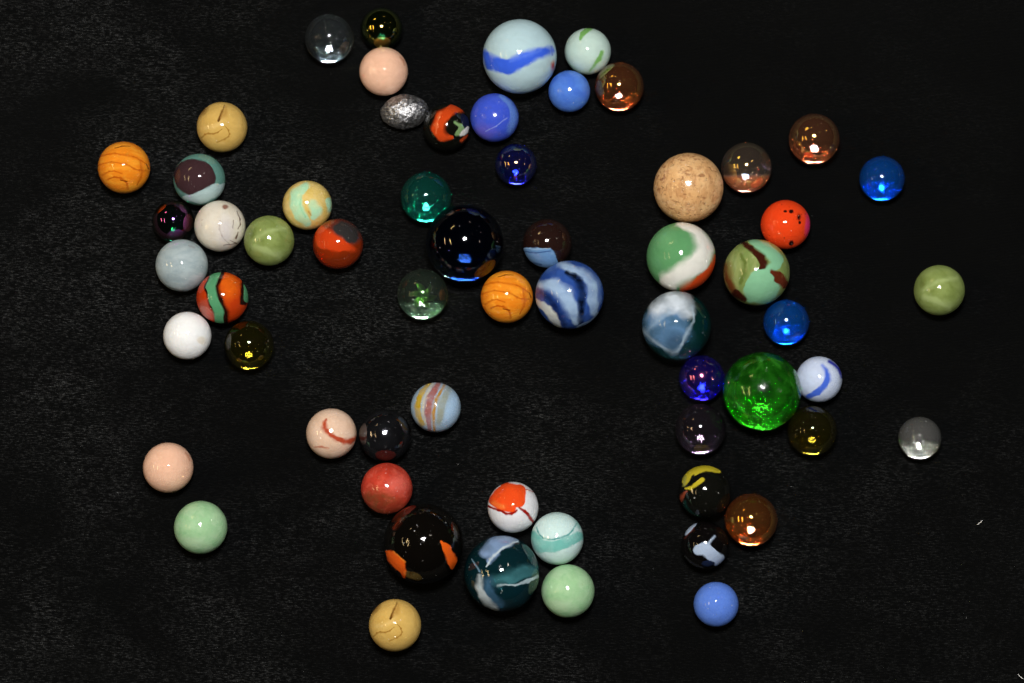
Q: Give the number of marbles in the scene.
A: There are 60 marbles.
